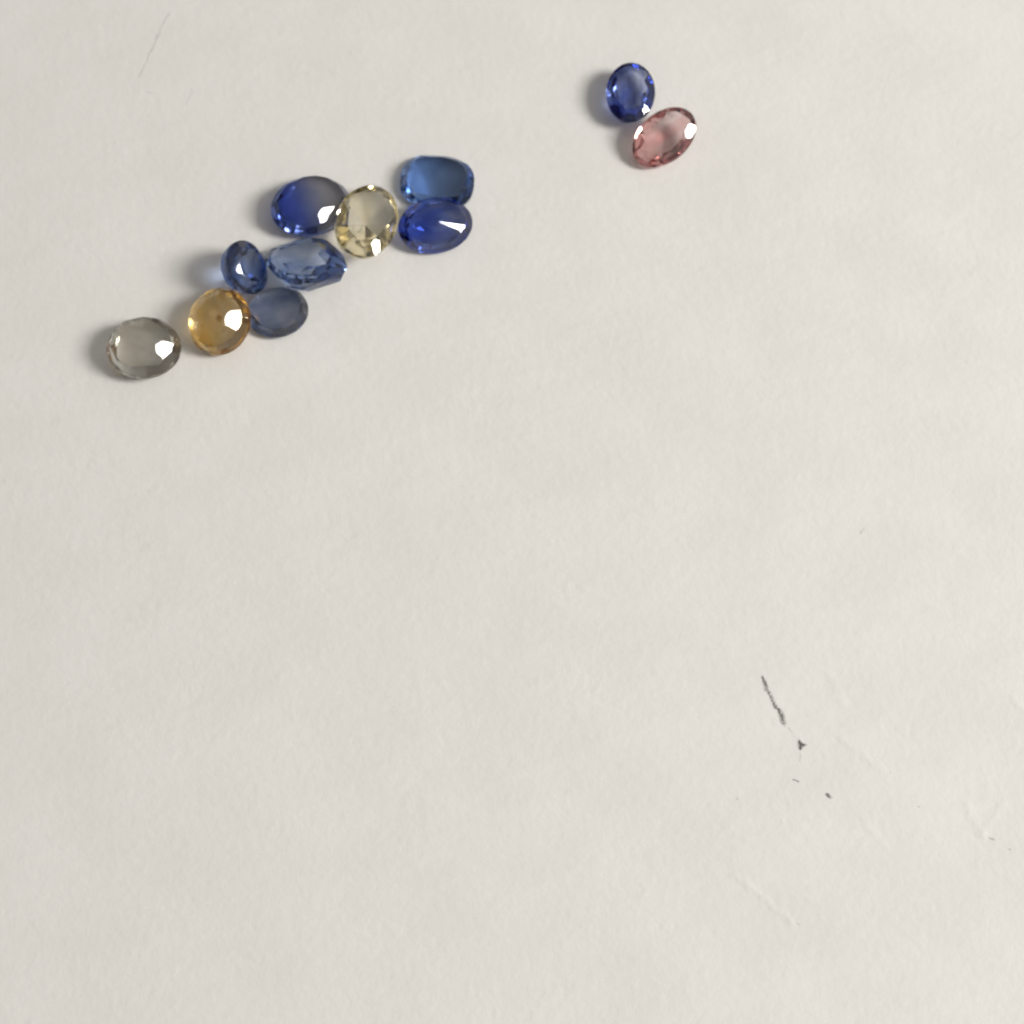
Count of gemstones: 11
